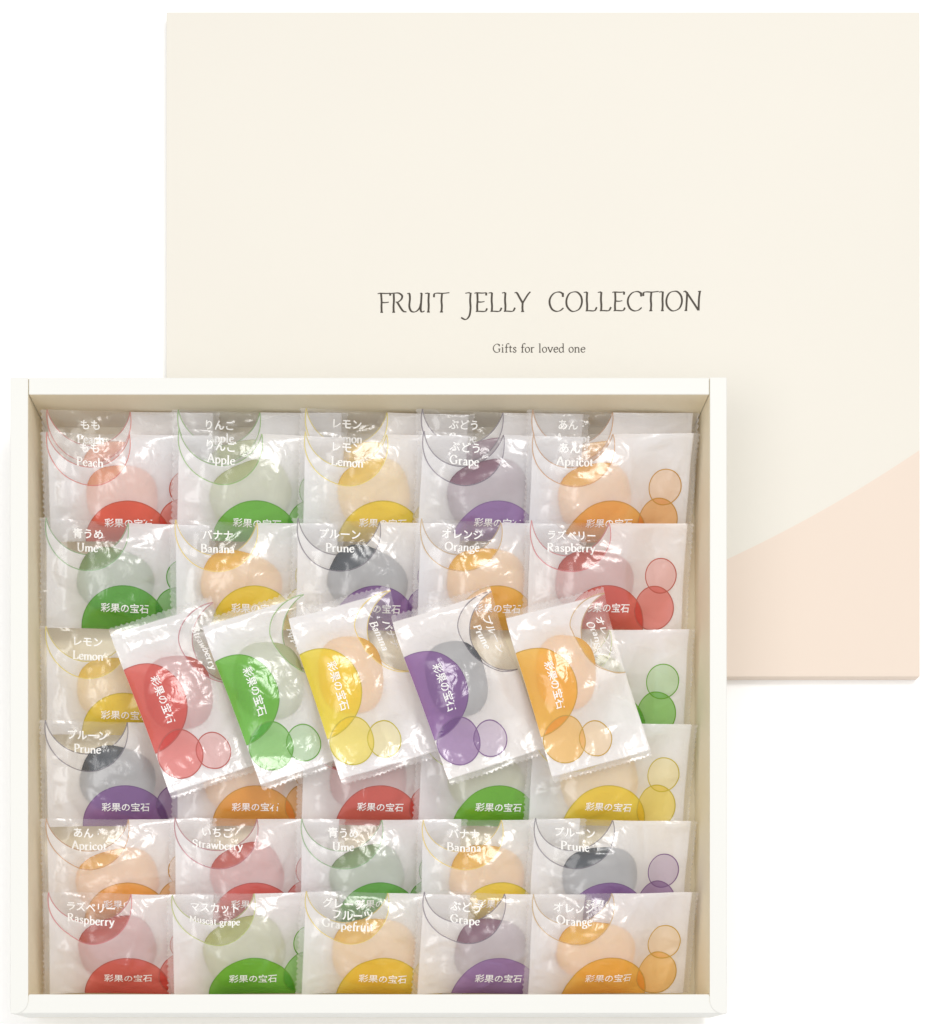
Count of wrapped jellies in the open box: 37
